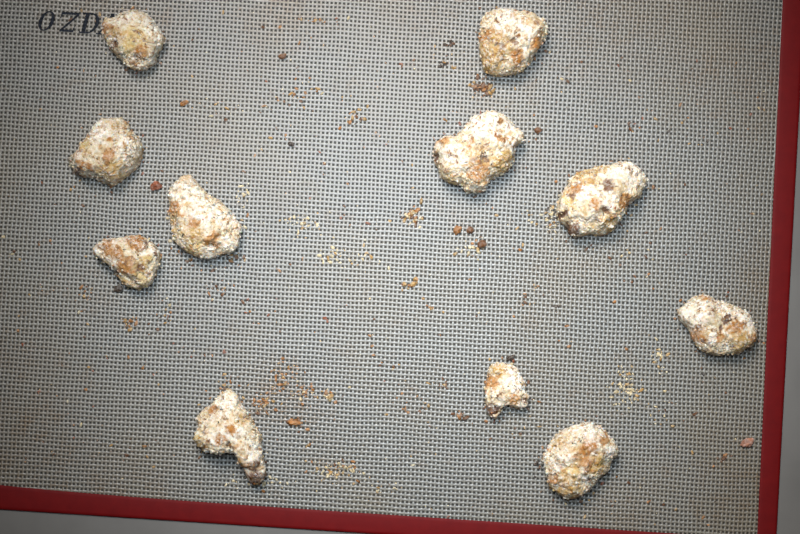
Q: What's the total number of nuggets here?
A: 11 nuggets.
